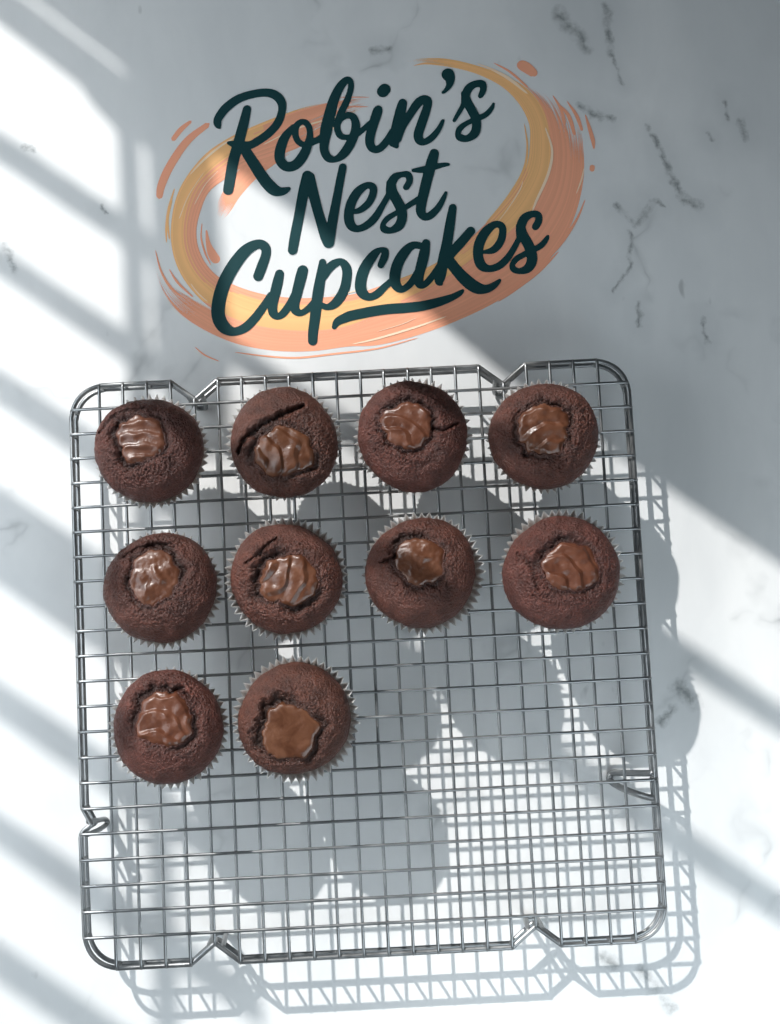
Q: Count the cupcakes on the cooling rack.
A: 10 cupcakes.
